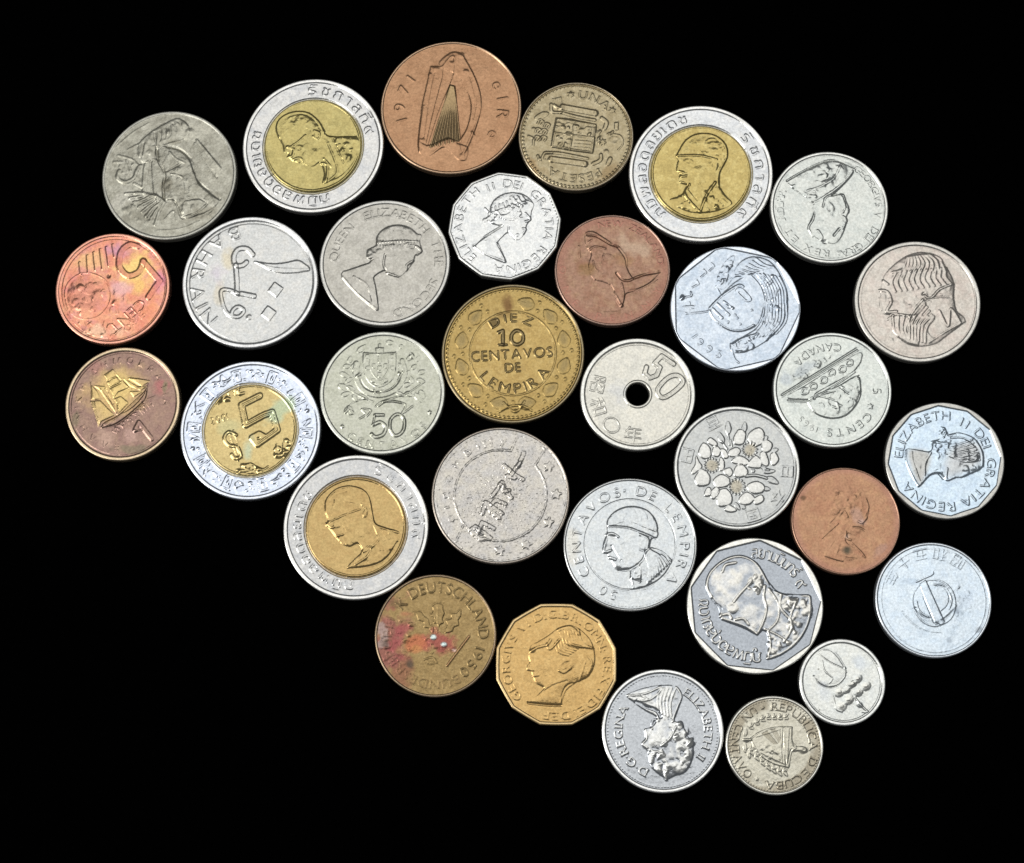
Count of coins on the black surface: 32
